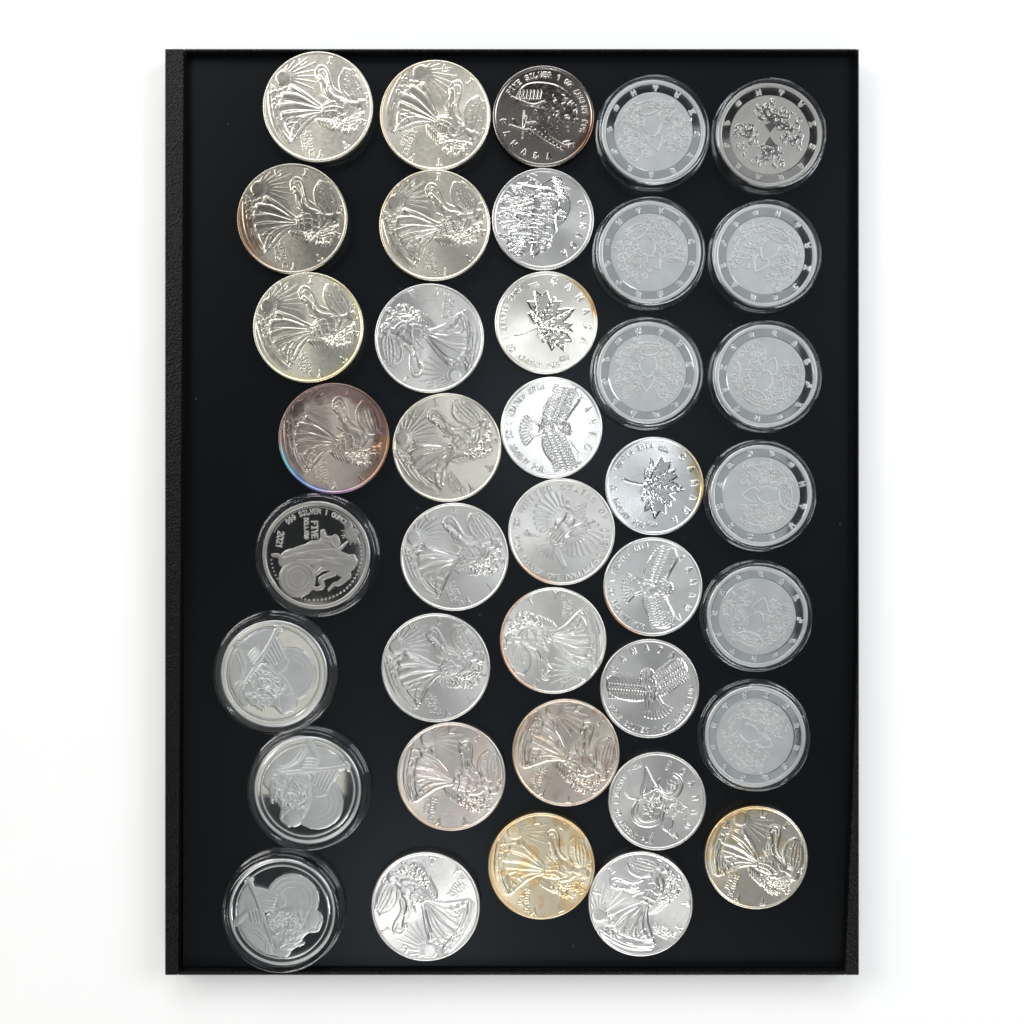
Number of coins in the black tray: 39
